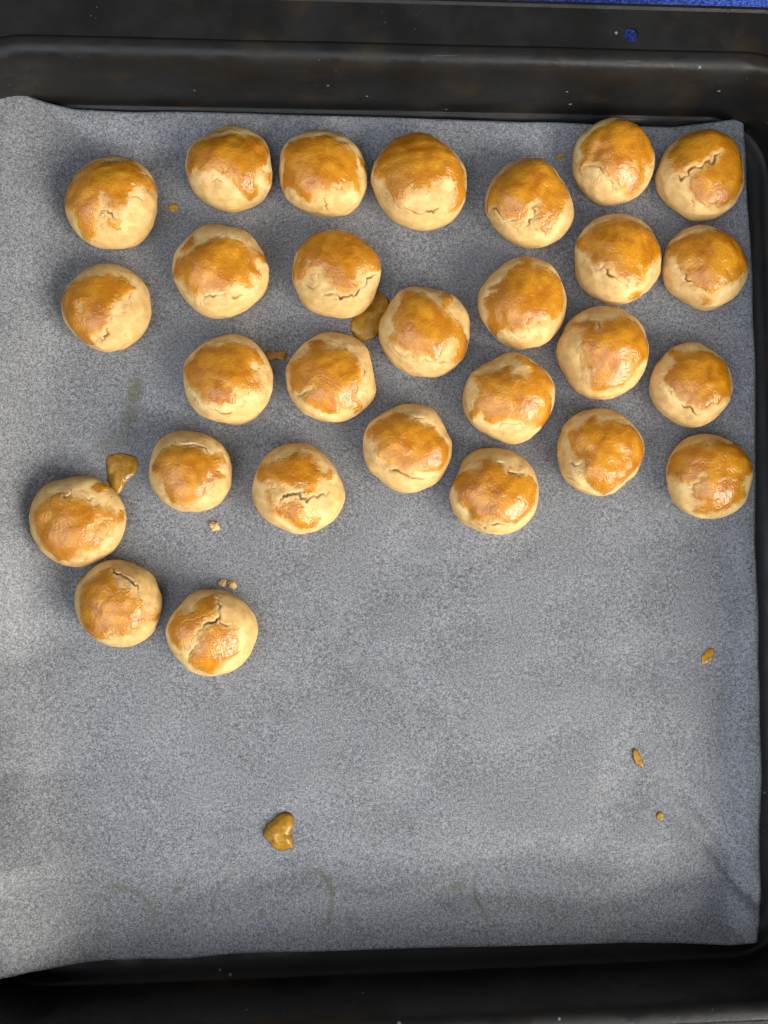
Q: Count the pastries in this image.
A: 28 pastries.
